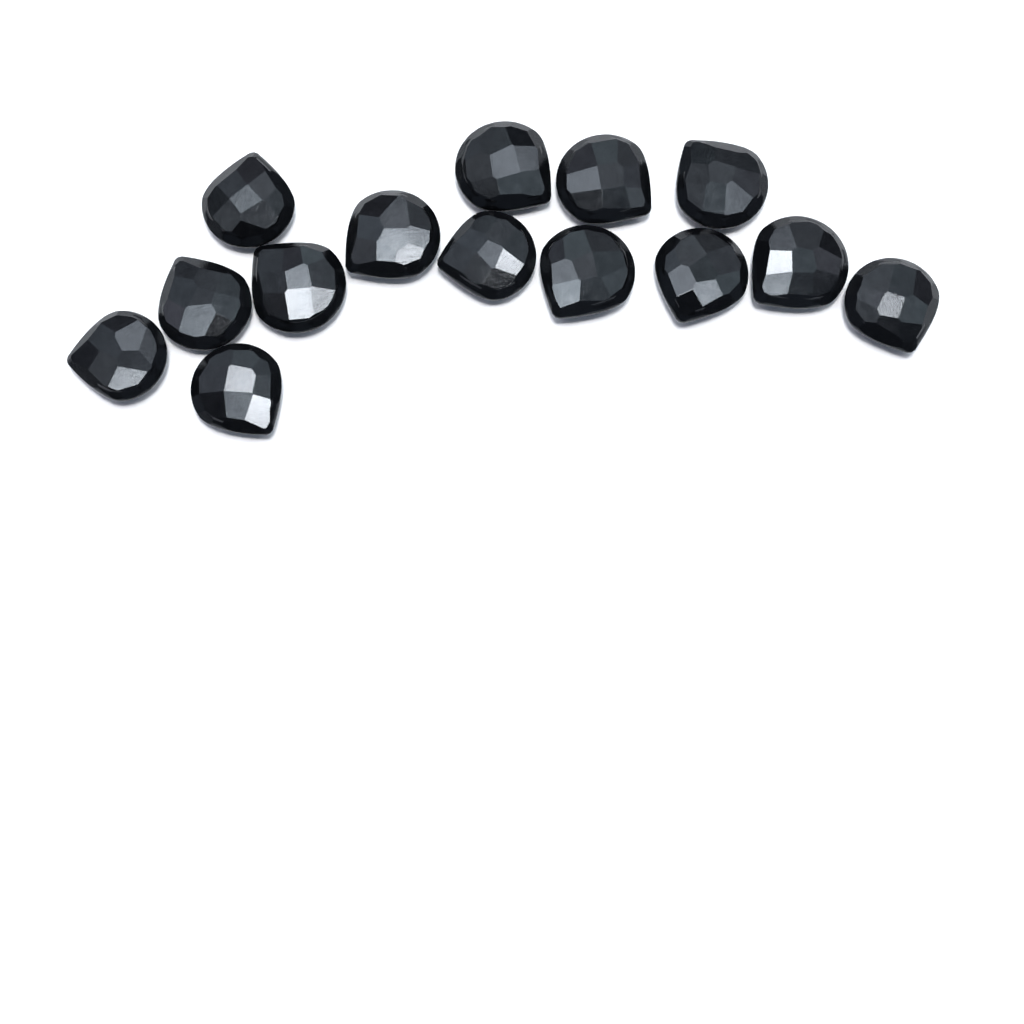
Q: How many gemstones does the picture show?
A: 14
